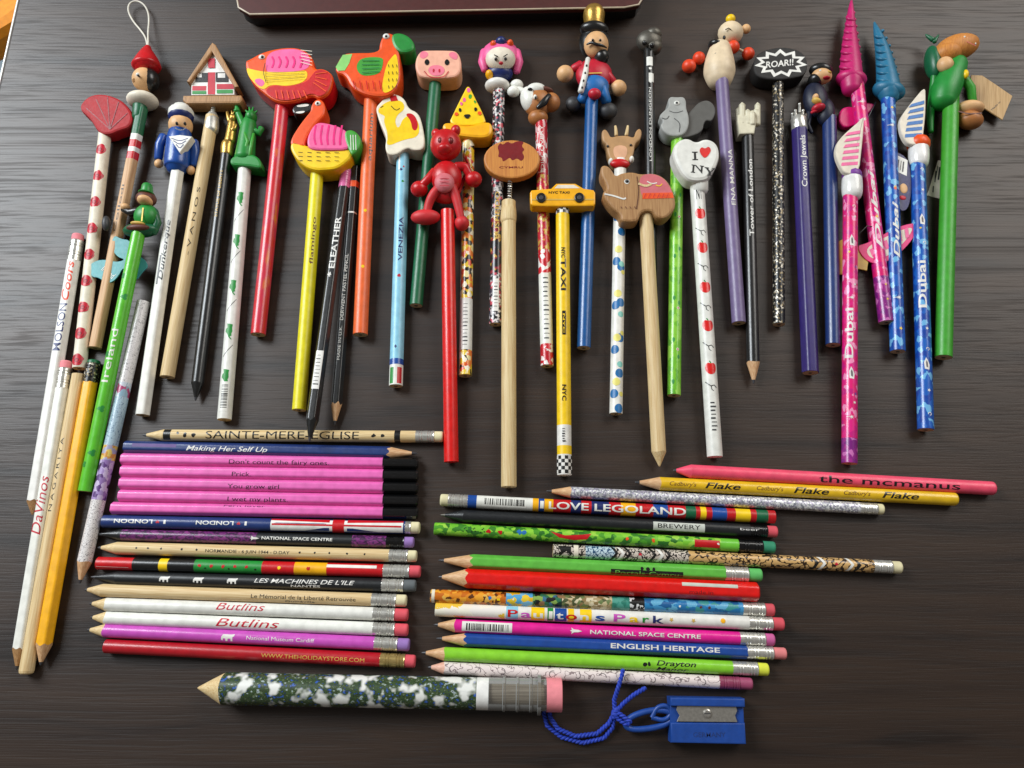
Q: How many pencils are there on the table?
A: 74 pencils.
